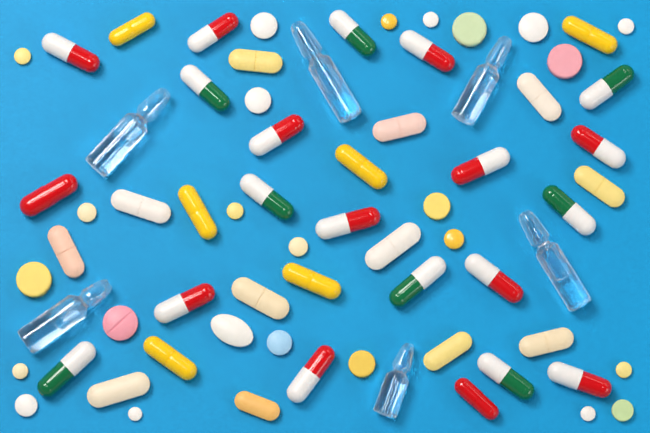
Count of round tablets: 24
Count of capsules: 27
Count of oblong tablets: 13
